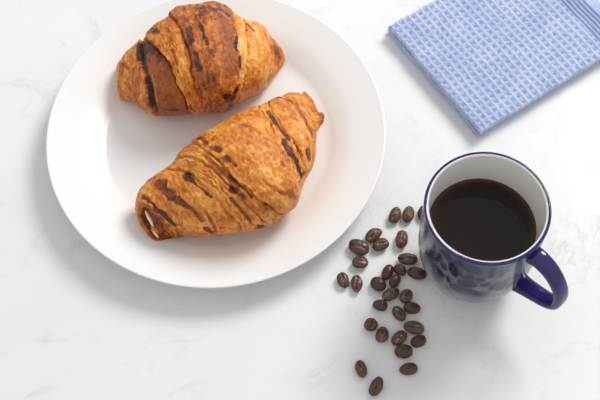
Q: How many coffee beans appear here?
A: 30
